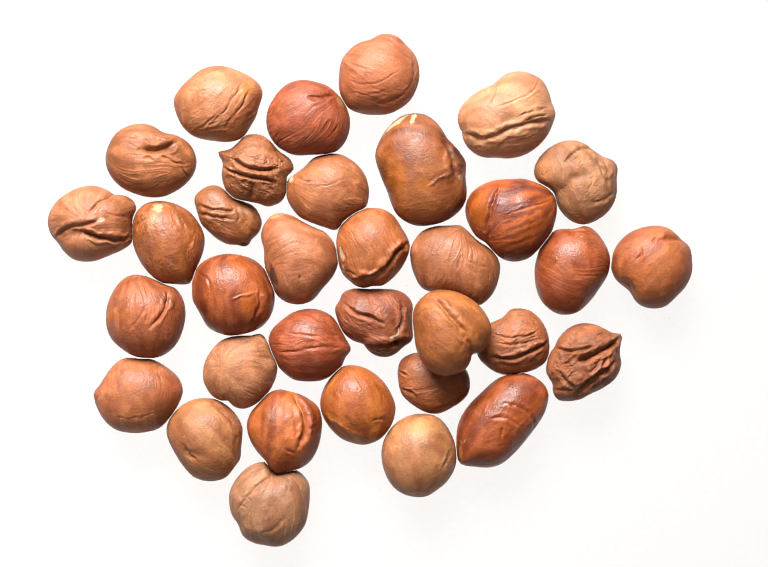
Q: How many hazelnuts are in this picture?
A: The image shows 34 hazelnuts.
